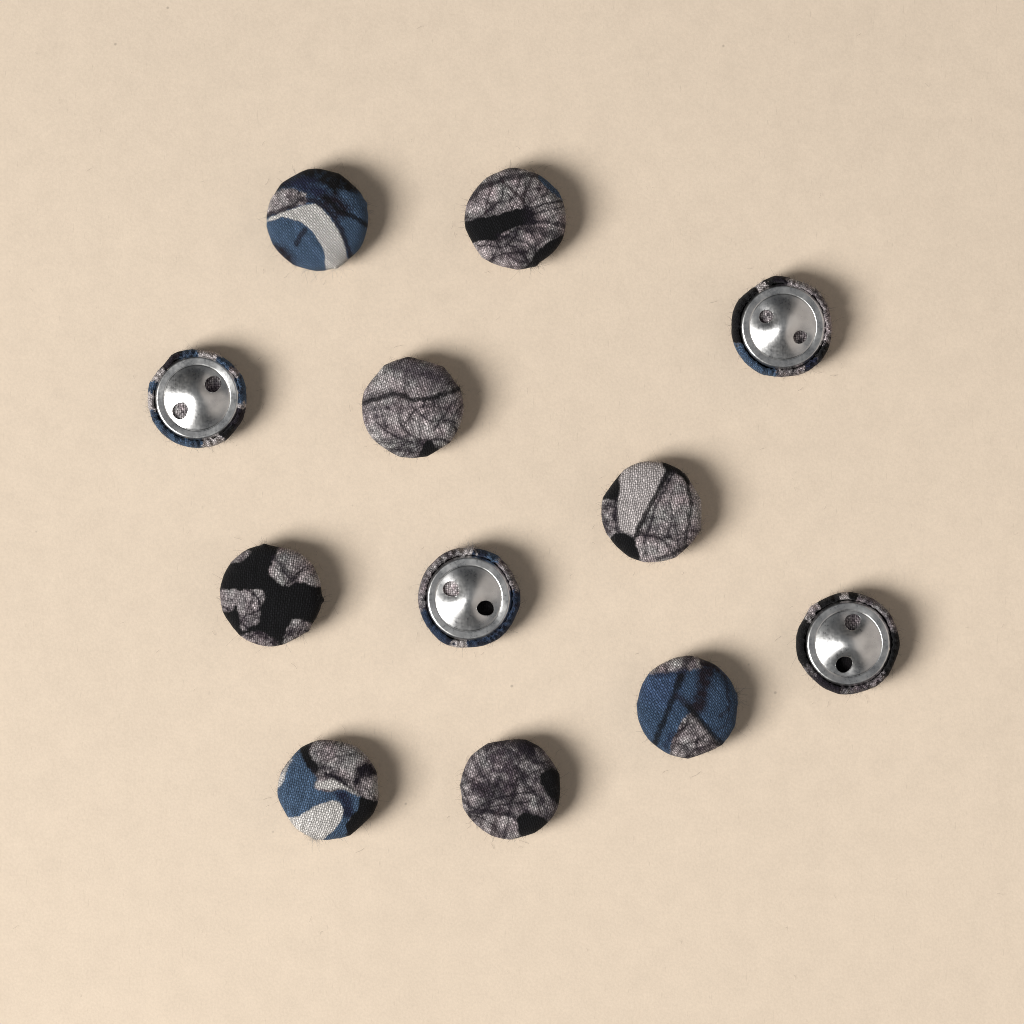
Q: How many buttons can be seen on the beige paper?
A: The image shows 12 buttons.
